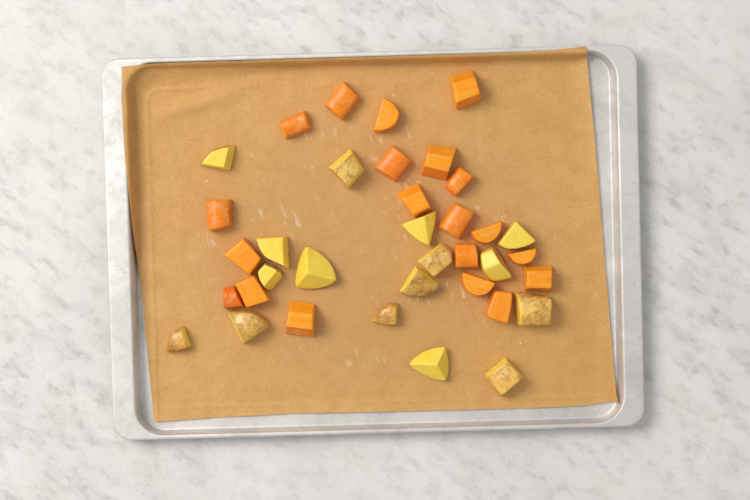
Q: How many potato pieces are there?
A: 16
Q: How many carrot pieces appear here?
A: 20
